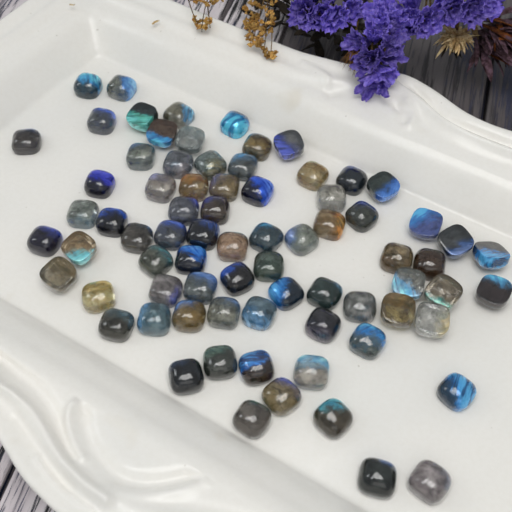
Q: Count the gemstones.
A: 76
